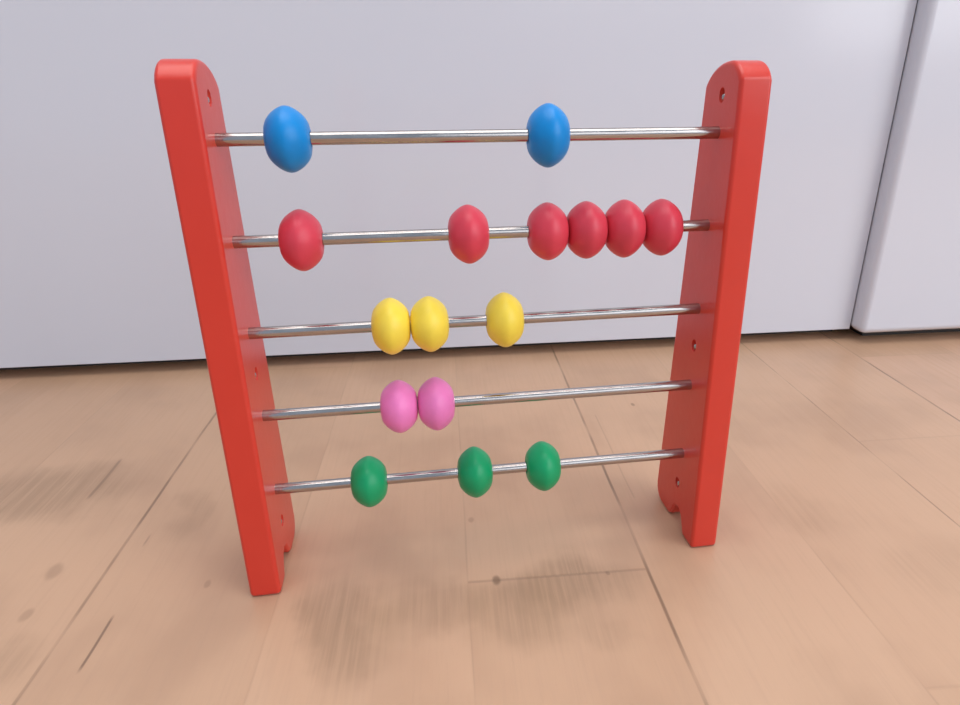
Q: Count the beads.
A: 16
